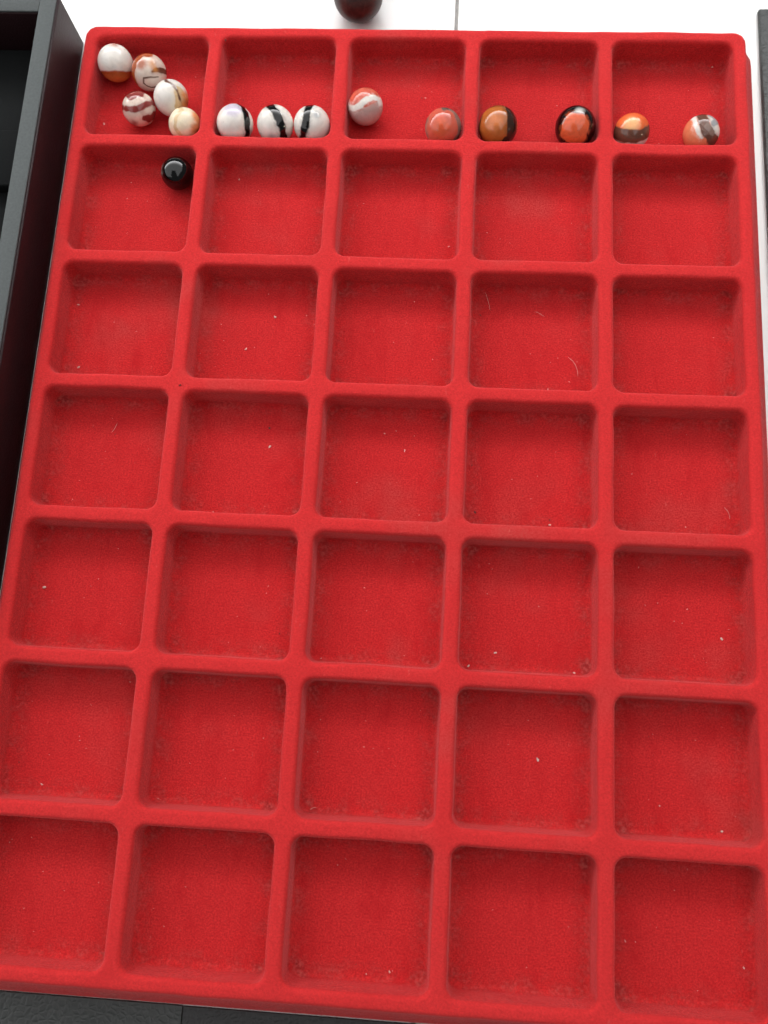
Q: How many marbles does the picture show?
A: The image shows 15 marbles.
